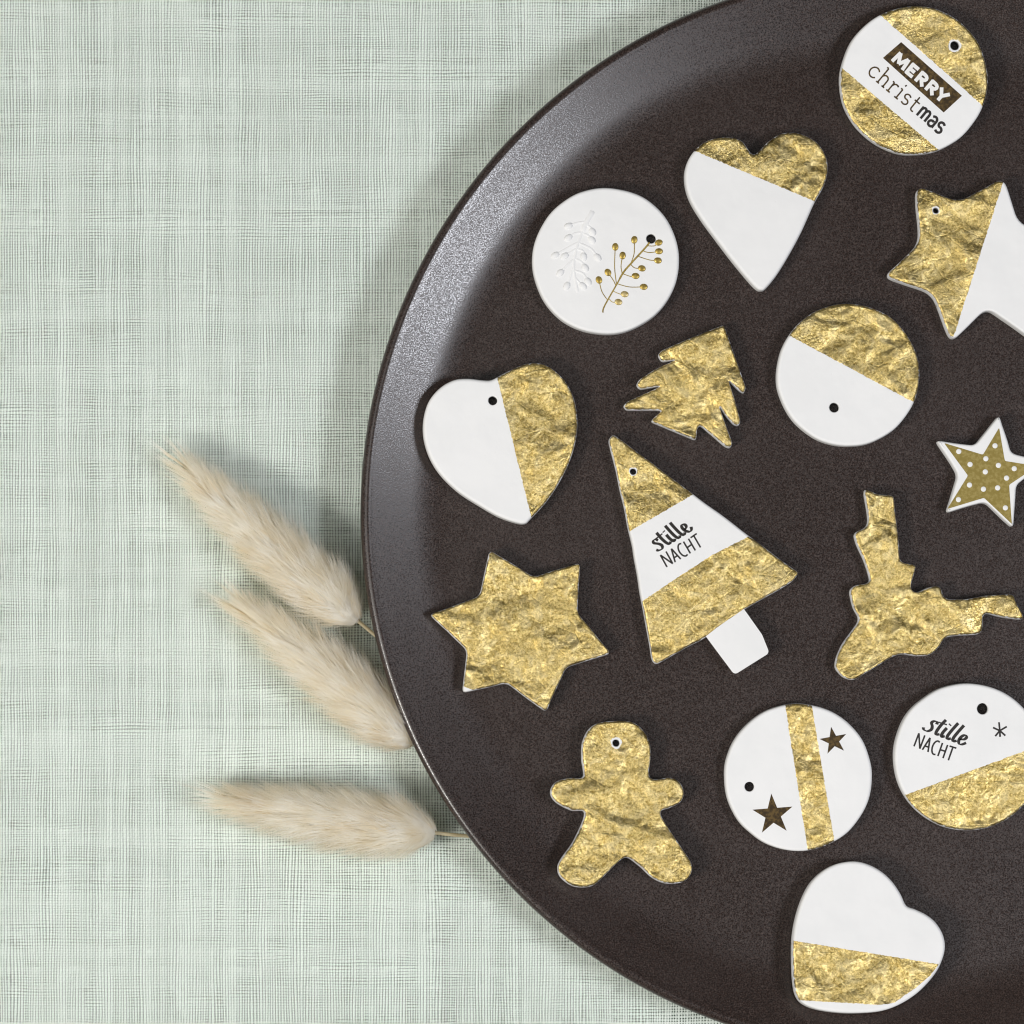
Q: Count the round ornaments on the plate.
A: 5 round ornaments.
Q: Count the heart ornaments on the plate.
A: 3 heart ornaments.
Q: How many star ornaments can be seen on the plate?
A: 3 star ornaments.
